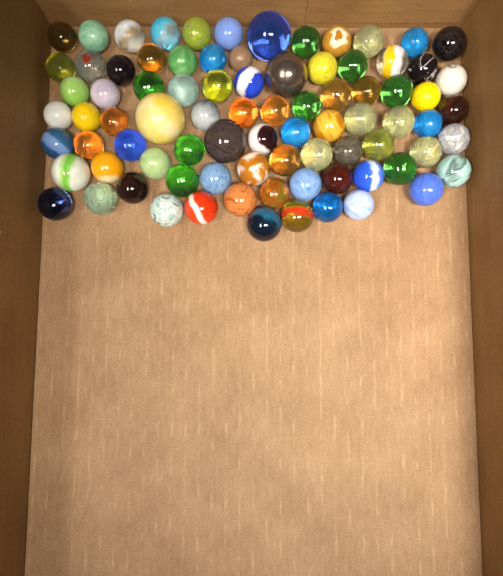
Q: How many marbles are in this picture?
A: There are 84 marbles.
